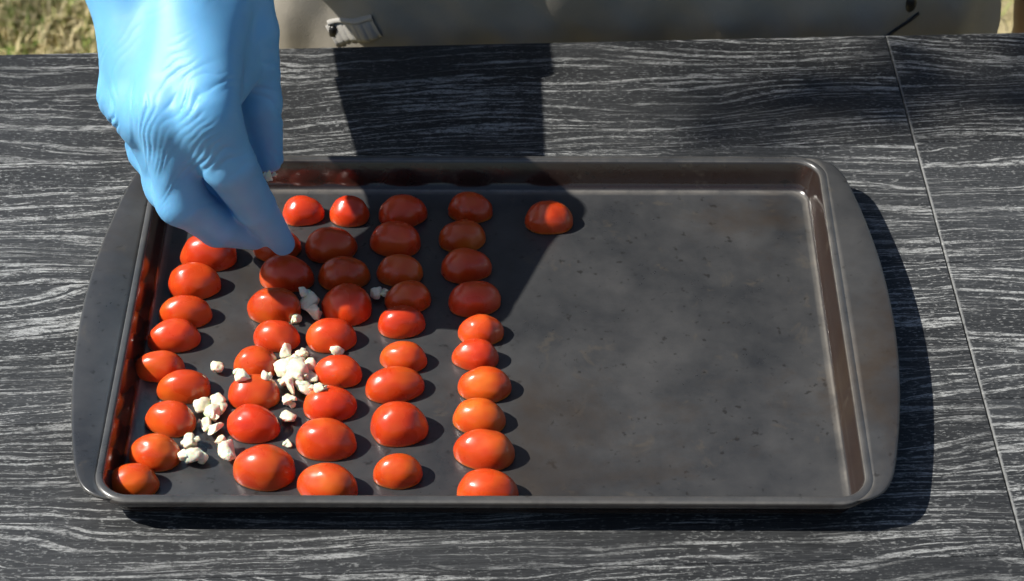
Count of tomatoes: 47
